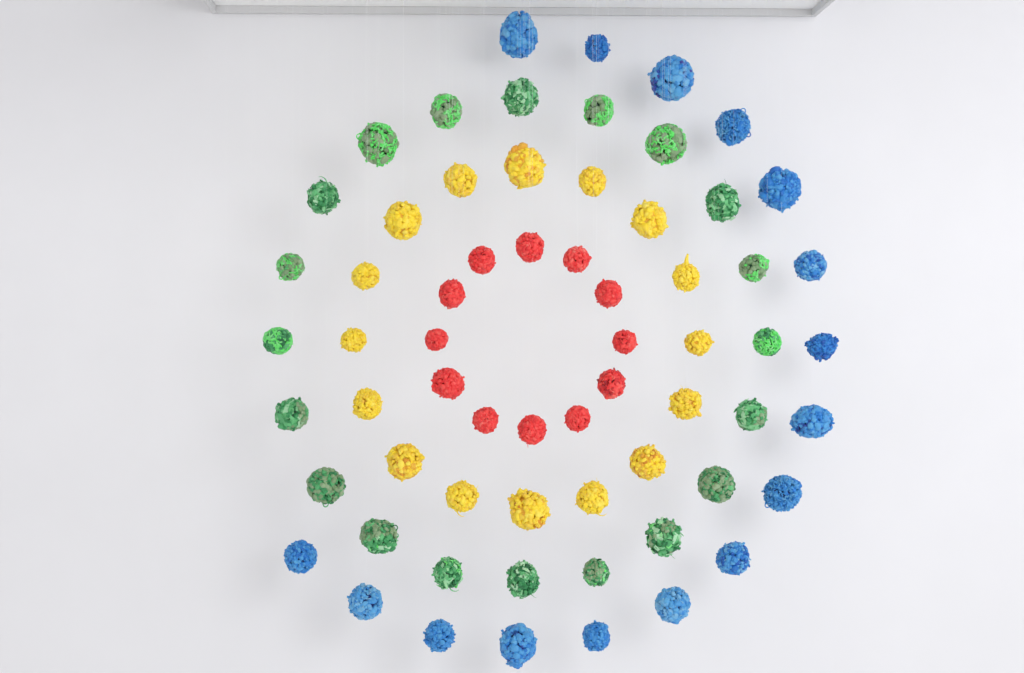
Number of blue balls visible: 16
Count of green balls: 20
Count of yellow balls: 16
